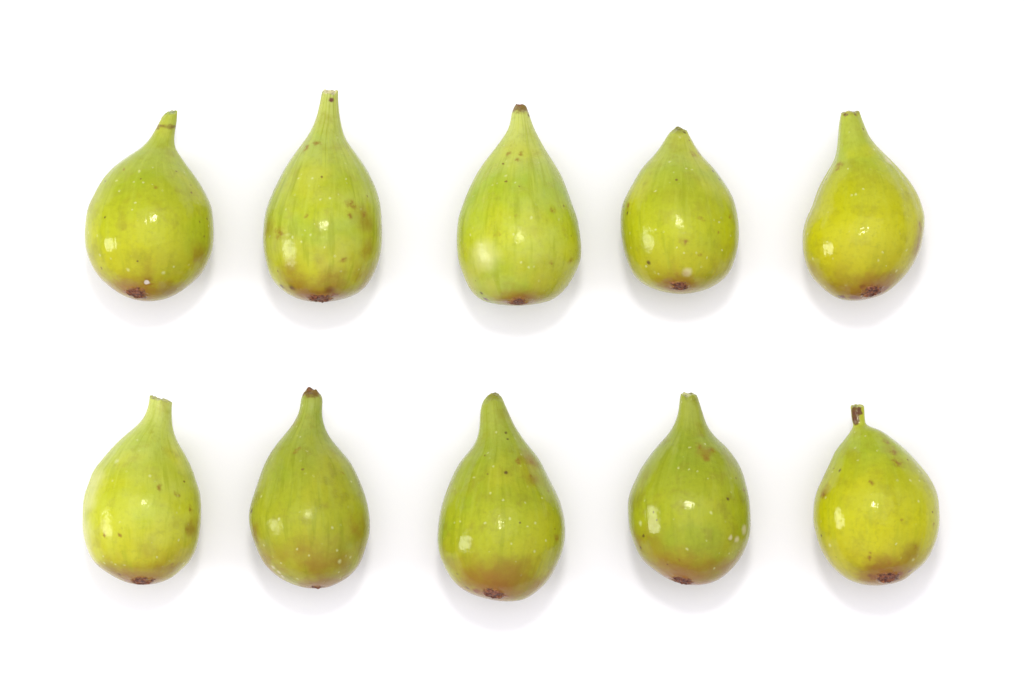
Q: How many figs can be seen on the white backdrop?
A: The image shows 10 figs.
